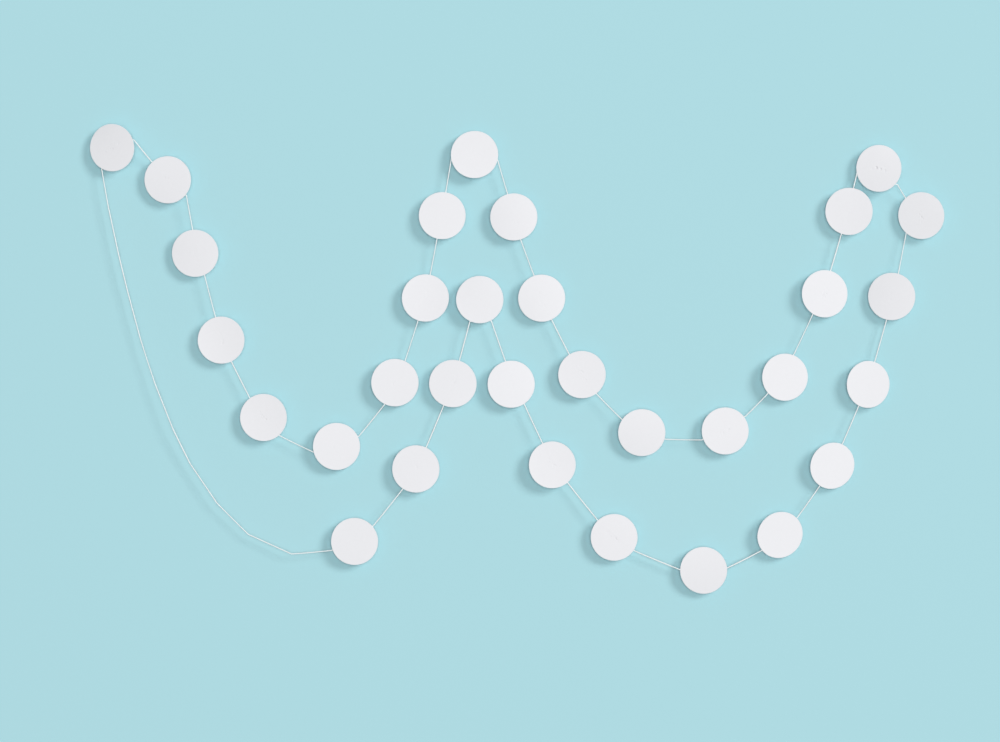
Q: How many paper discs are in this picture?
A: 32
